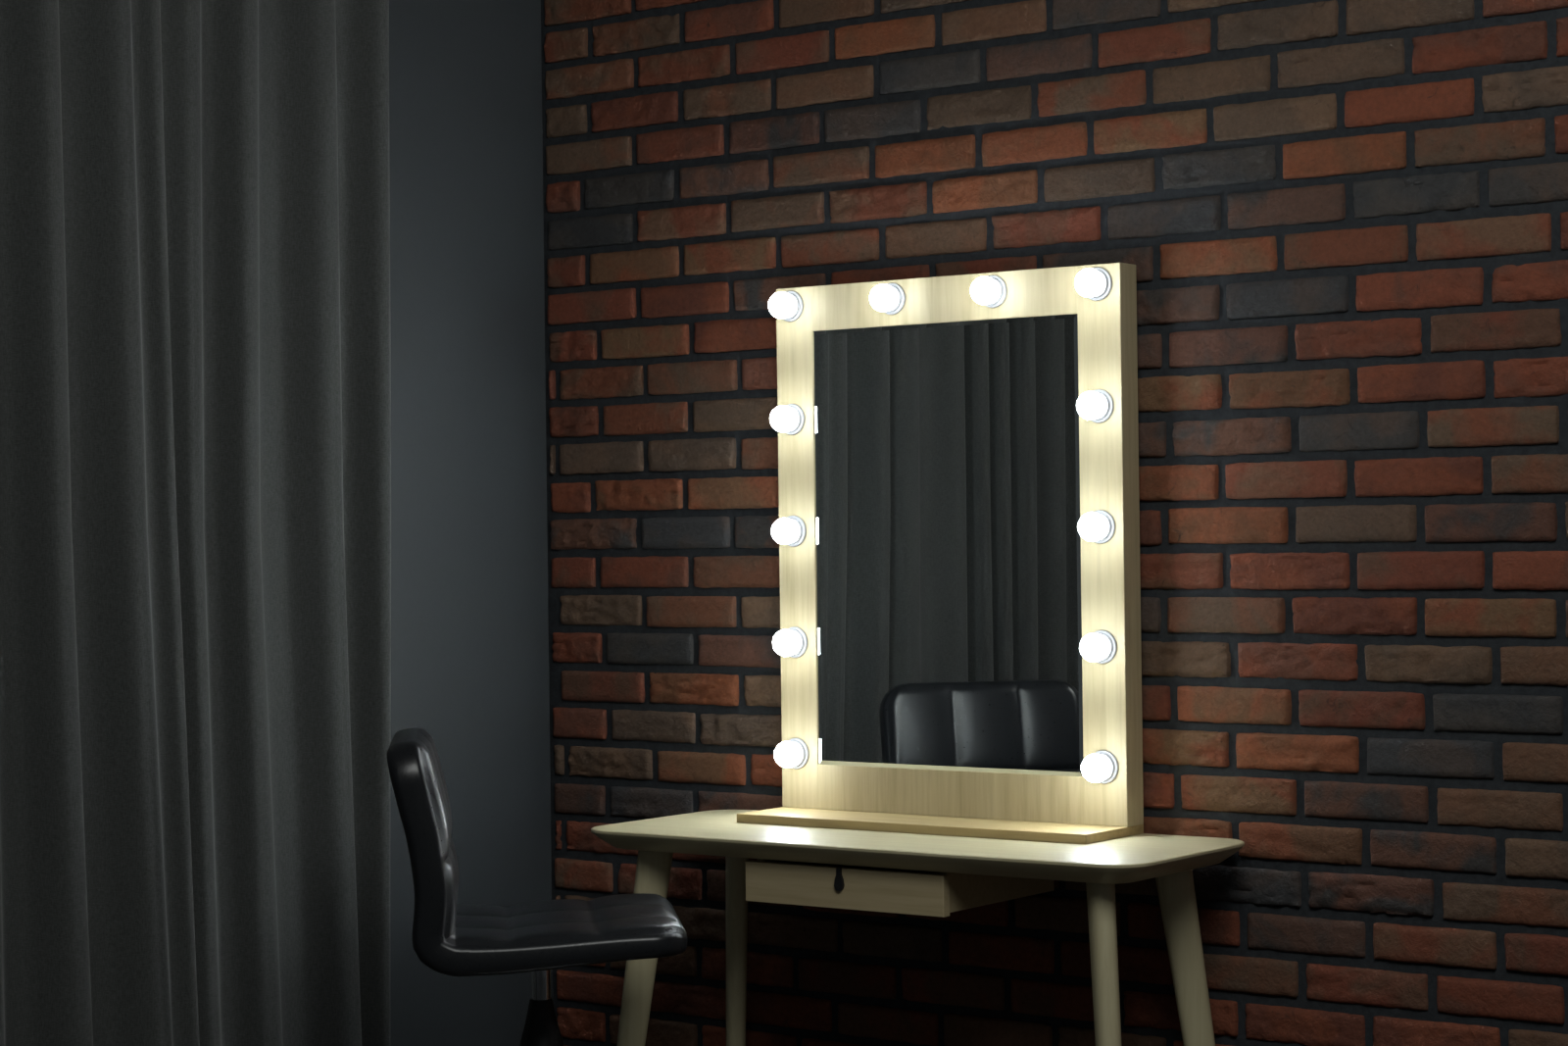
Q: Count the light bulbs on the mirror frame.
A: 12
